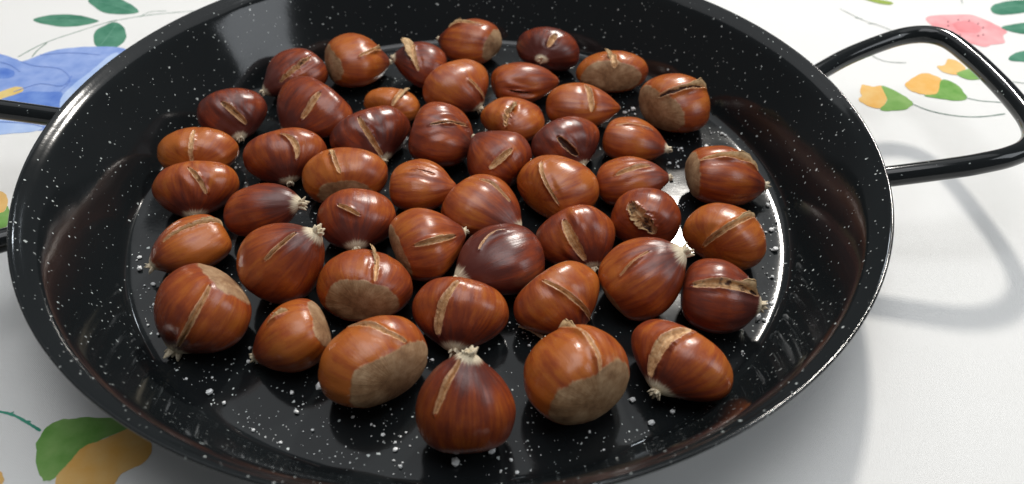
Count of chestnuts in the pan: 48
